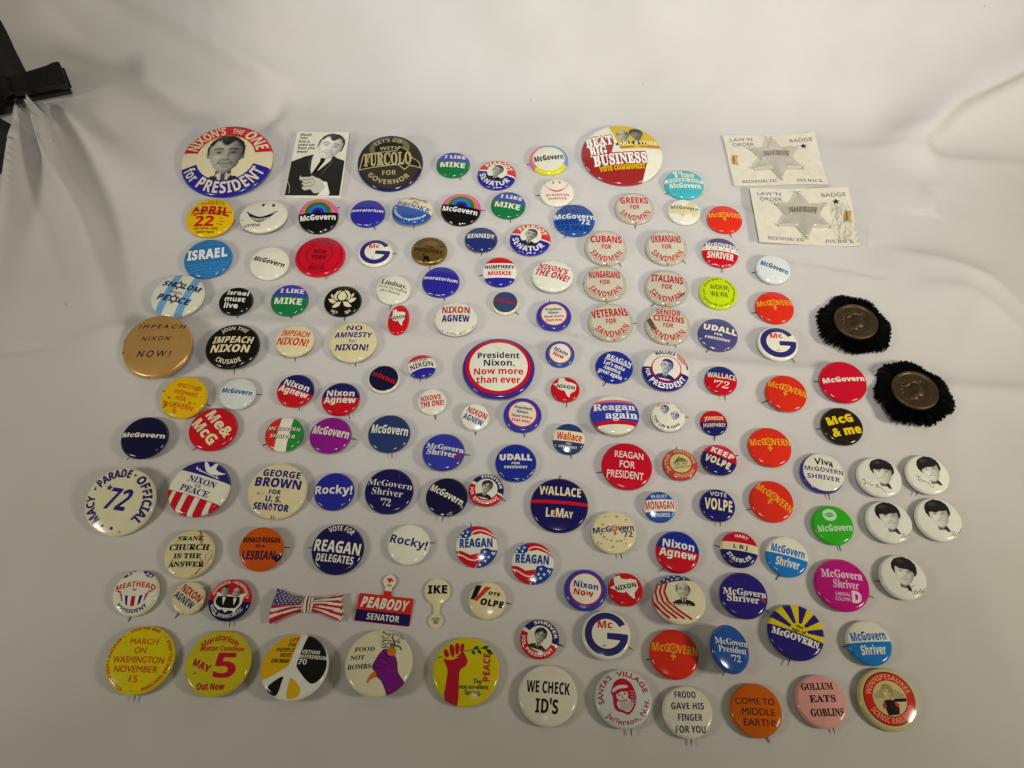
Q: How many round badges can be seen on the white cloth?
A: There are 140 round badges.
